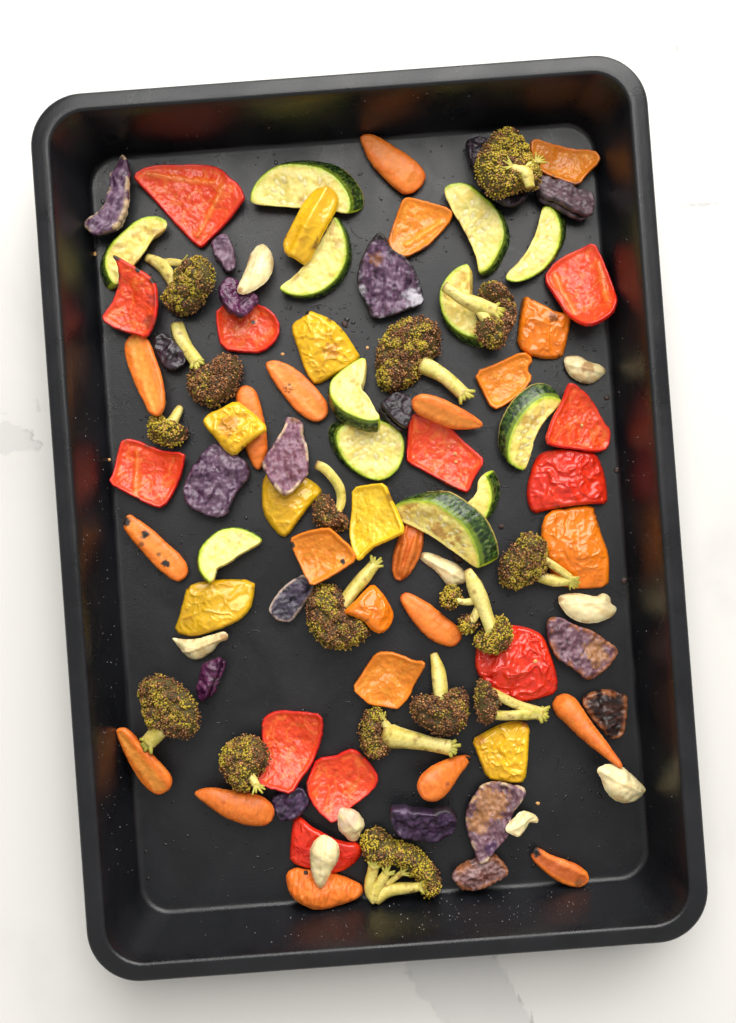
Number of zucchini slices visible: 12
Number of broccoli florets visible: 16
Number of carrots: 14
